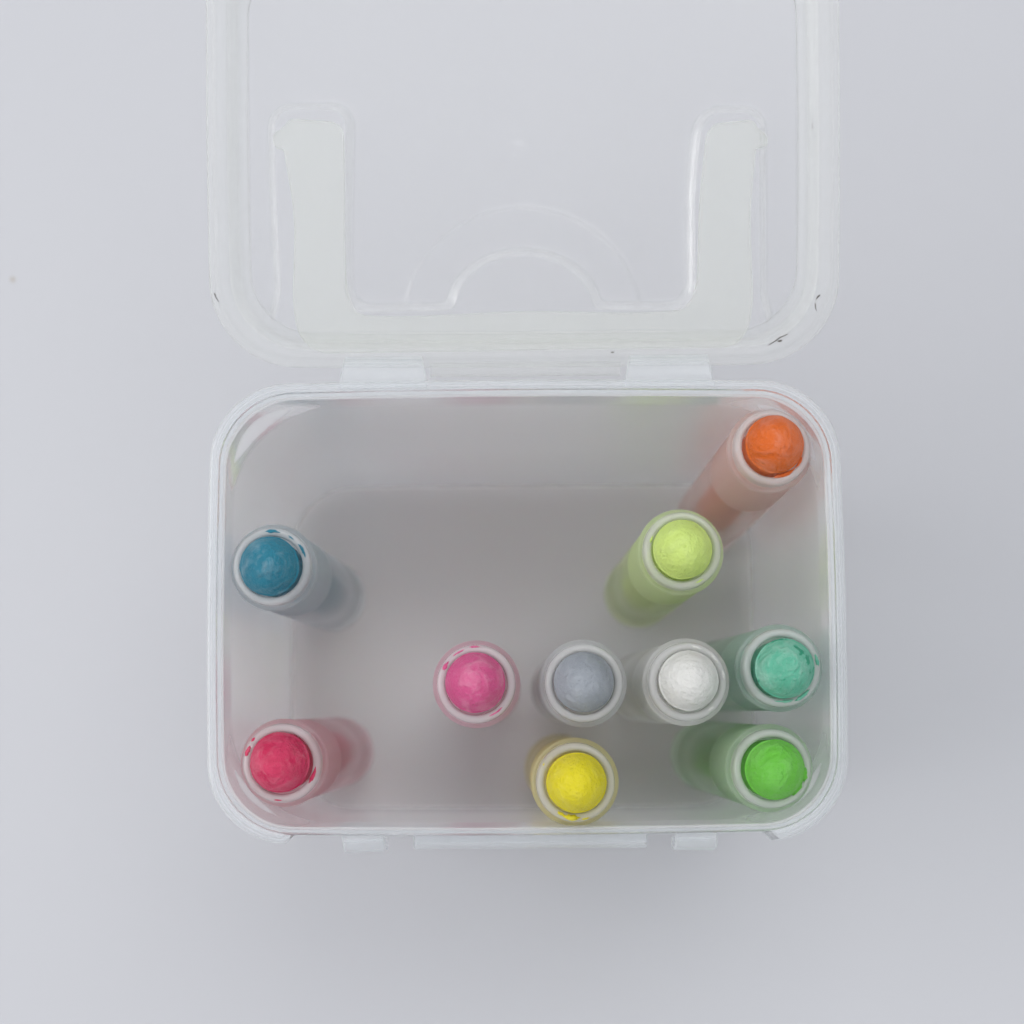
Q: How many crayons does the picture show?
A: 10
